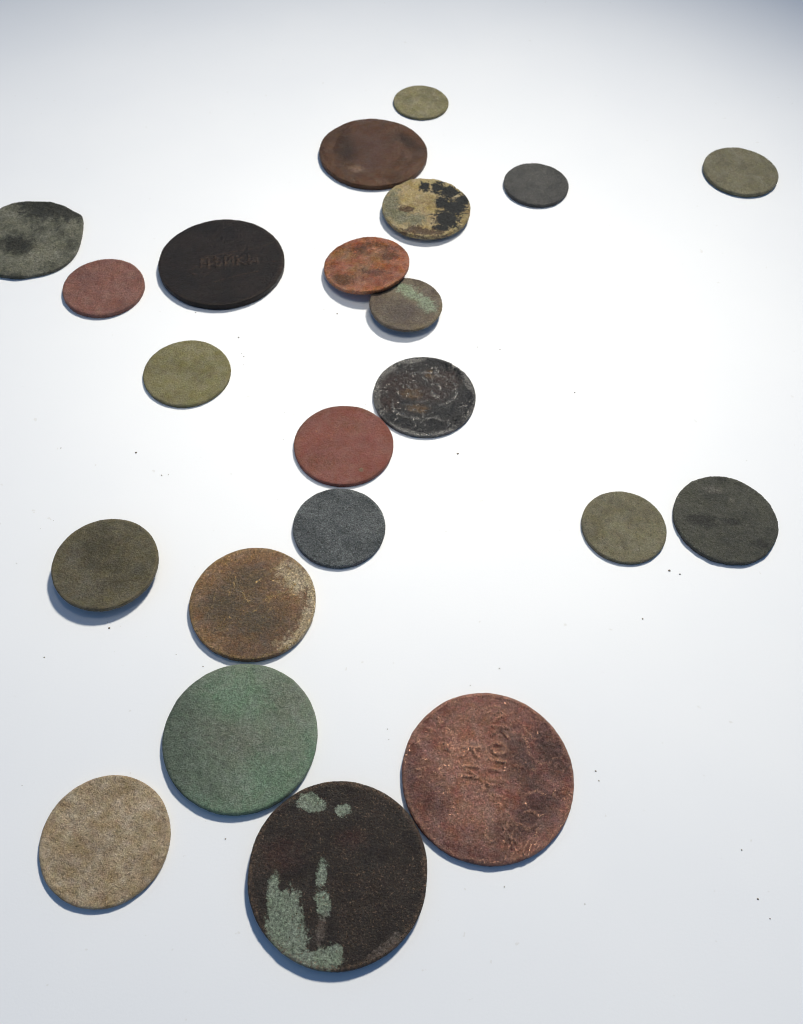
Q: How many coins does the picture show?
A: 22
